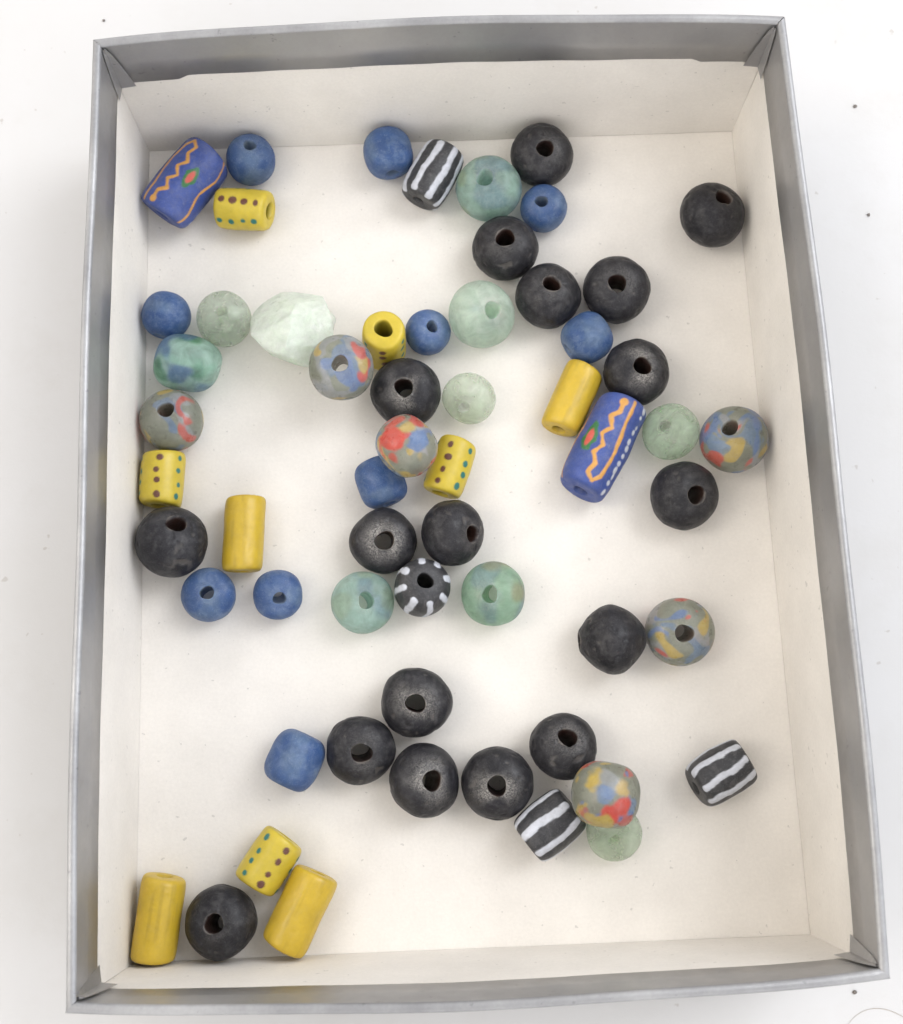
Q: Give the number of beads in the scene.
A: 59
